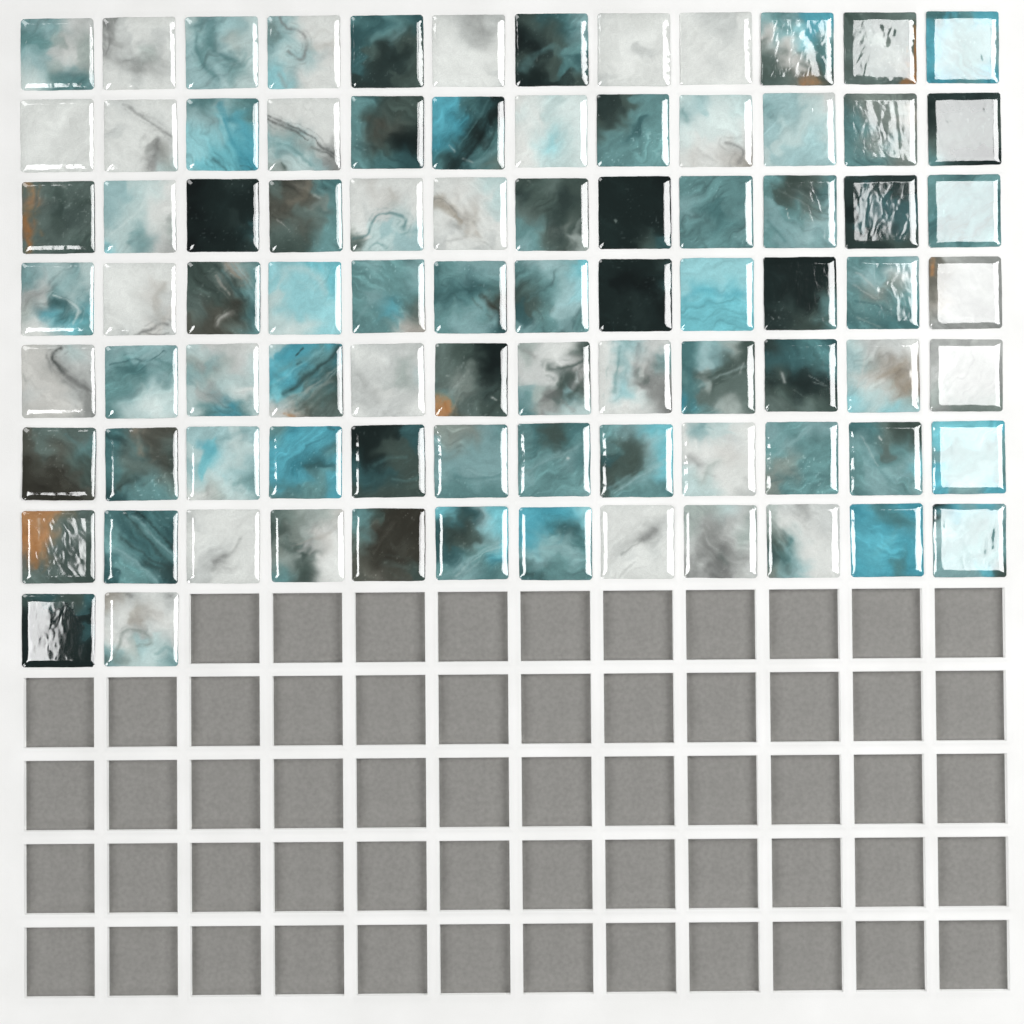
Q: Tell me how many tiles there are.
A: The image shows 86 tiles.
